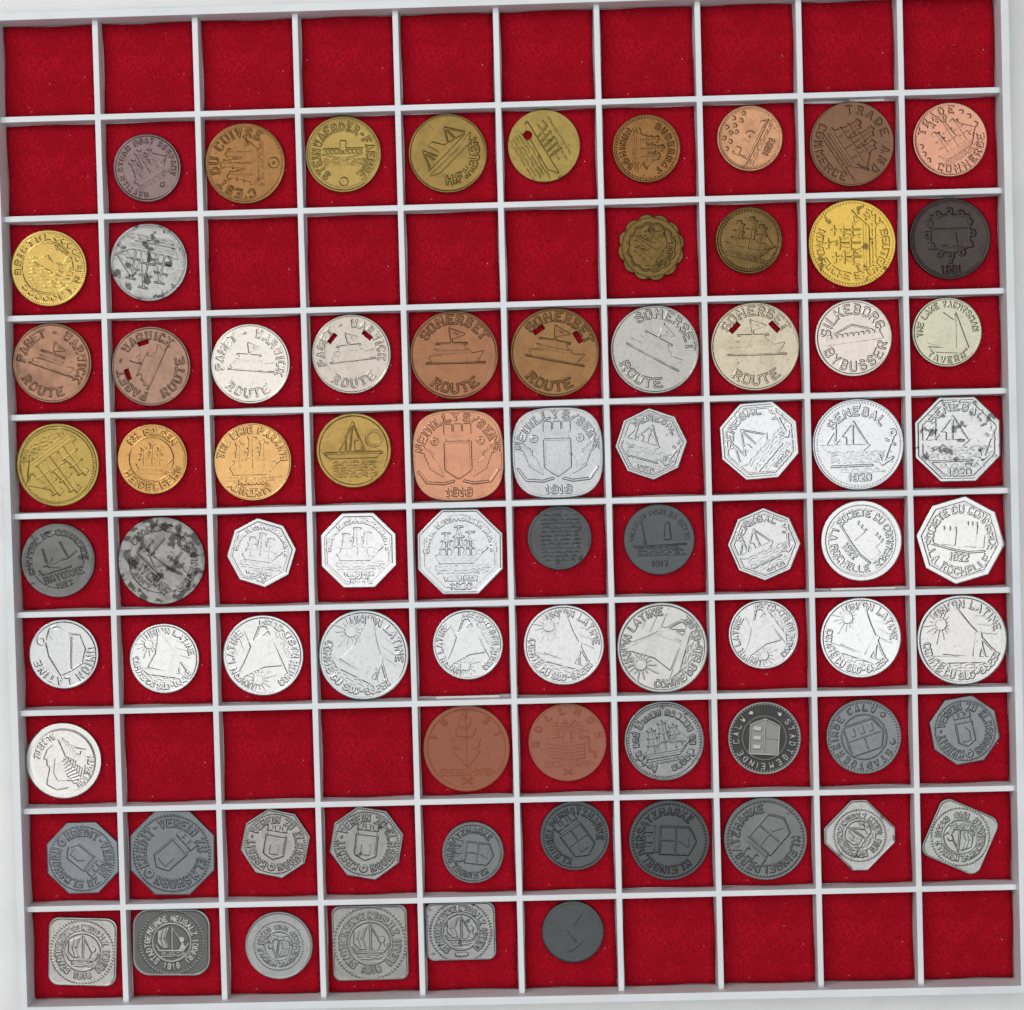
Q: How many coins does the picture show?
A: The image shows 78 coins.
